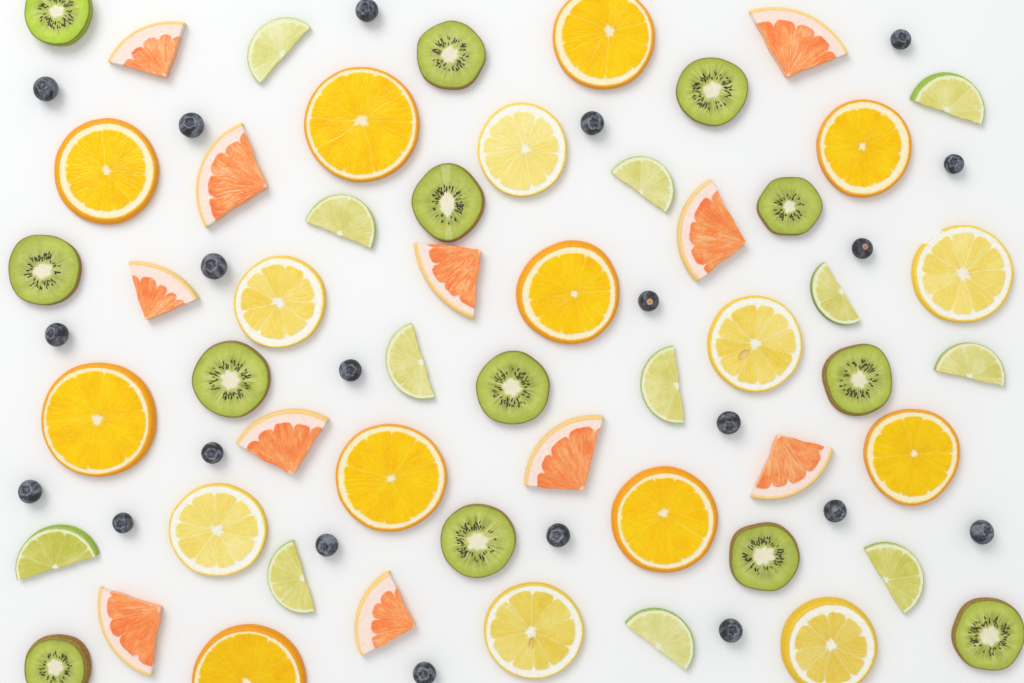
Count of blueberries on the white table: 21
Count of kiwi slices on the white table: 13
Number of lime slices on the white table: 12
